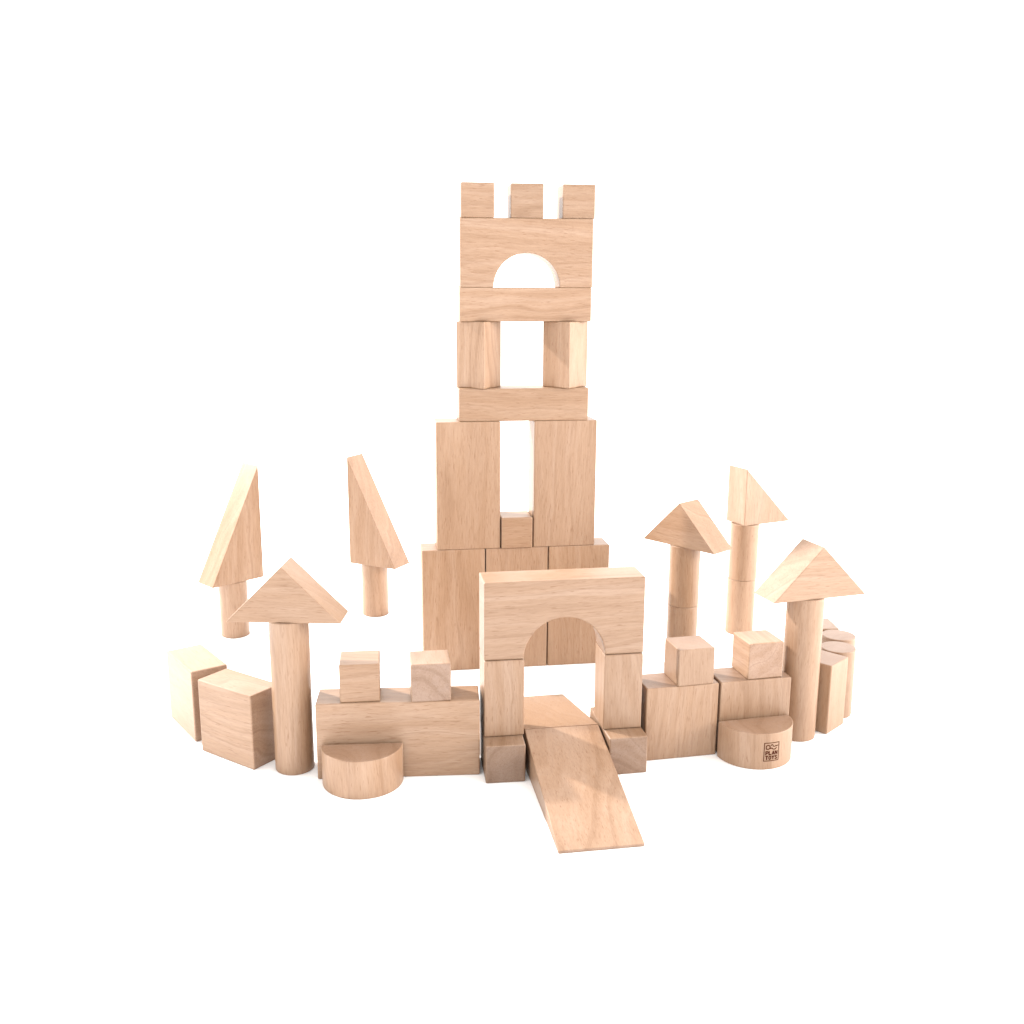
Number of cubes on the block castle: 8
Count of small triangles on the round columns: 4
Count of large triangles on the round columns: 2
